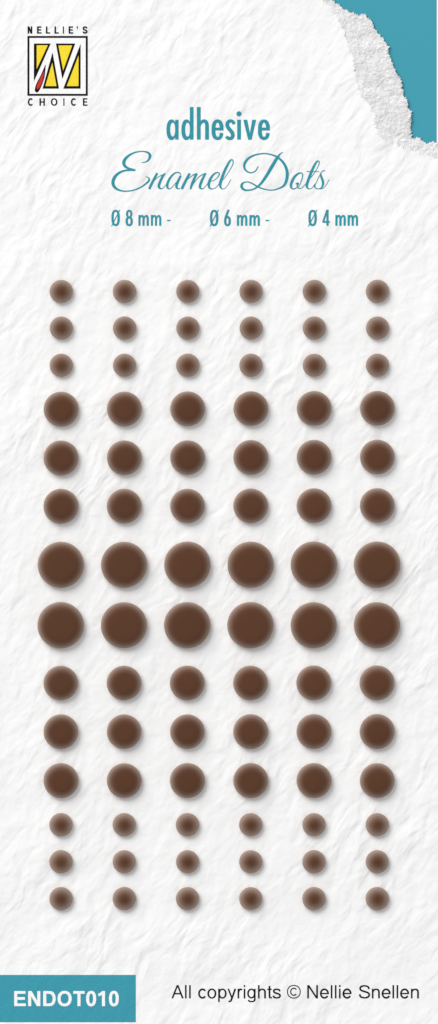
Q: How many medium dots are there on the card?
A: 36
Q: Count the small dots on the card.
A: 36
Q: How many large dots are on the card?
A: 12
